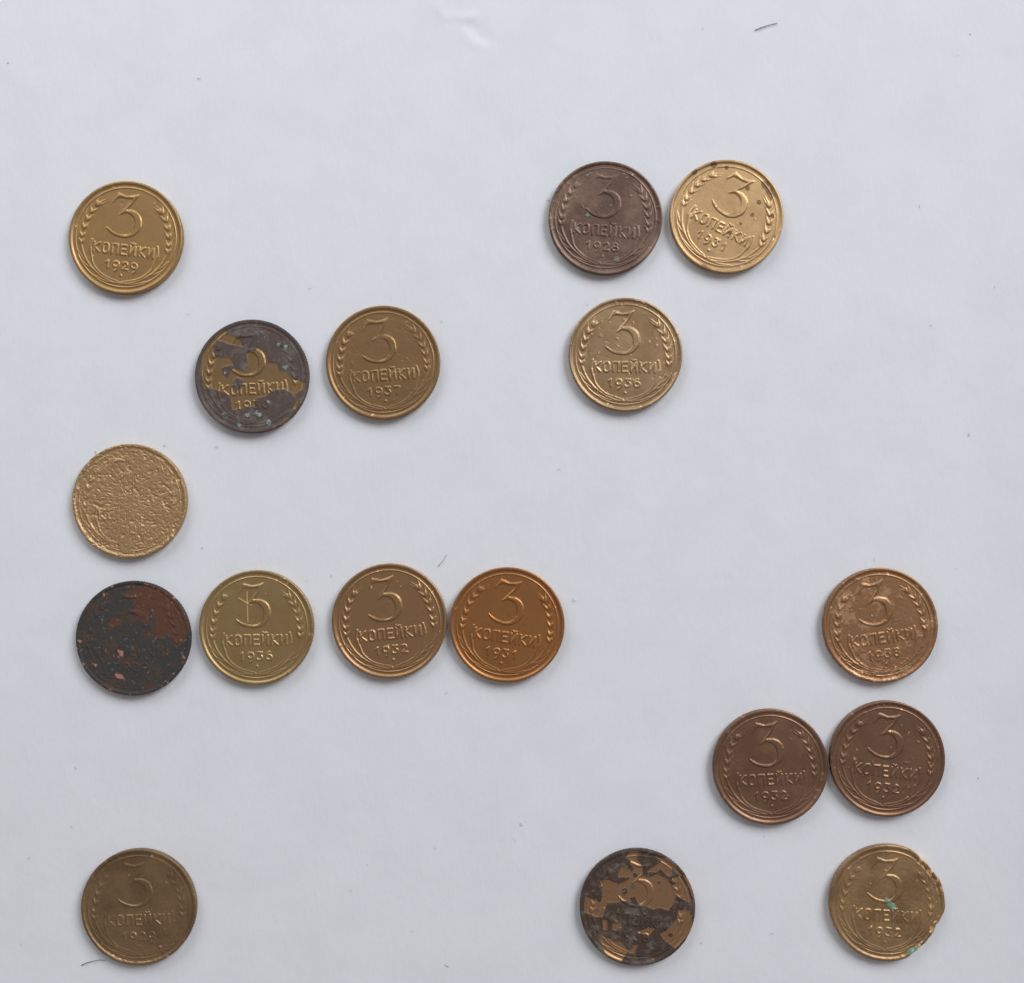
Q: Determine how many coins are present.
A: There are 17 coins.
